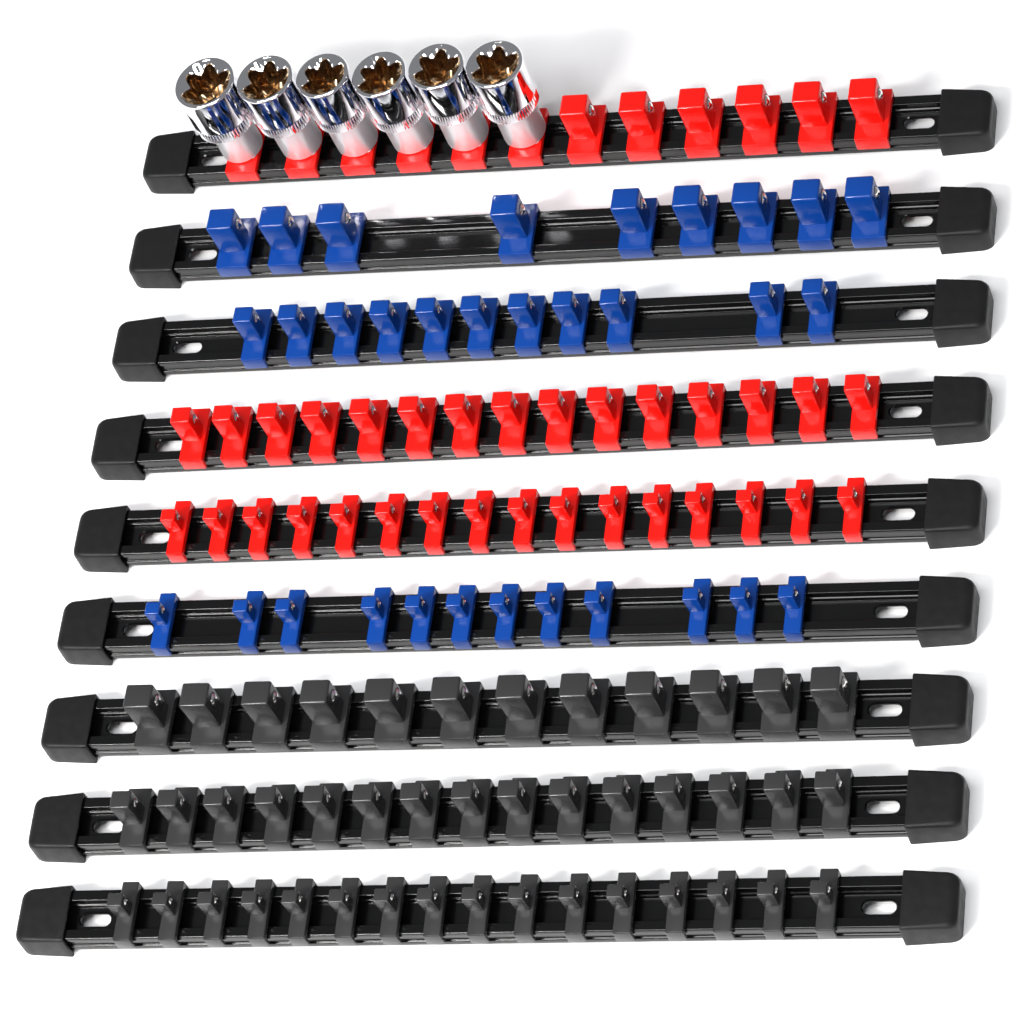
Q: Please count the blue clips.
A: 32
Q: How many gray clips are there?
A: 43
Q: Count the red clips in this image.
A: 43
